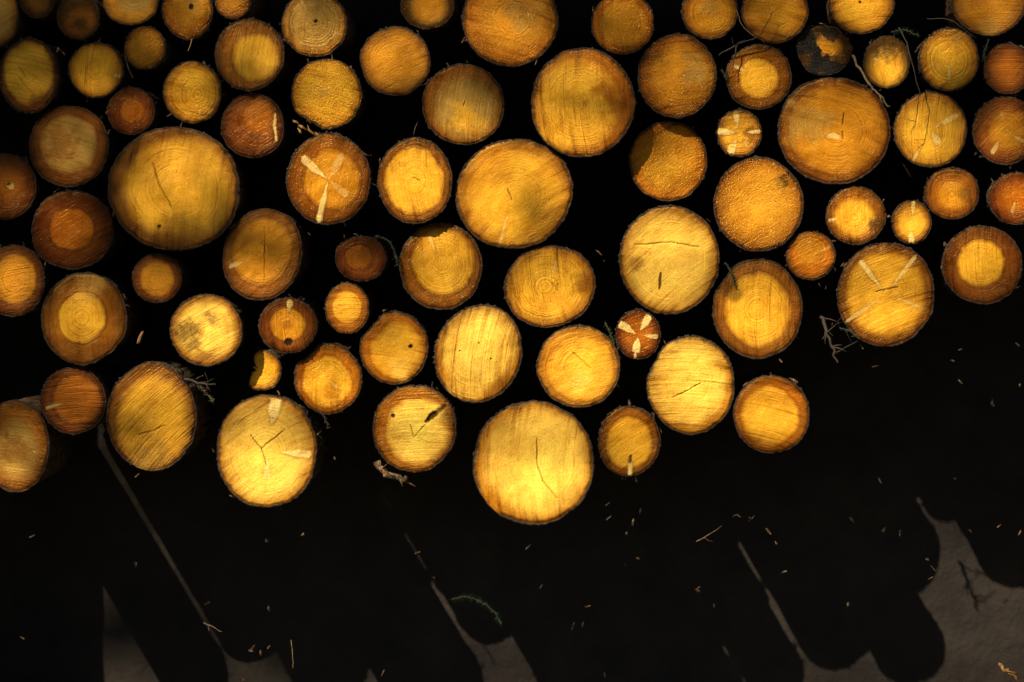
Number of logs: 78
